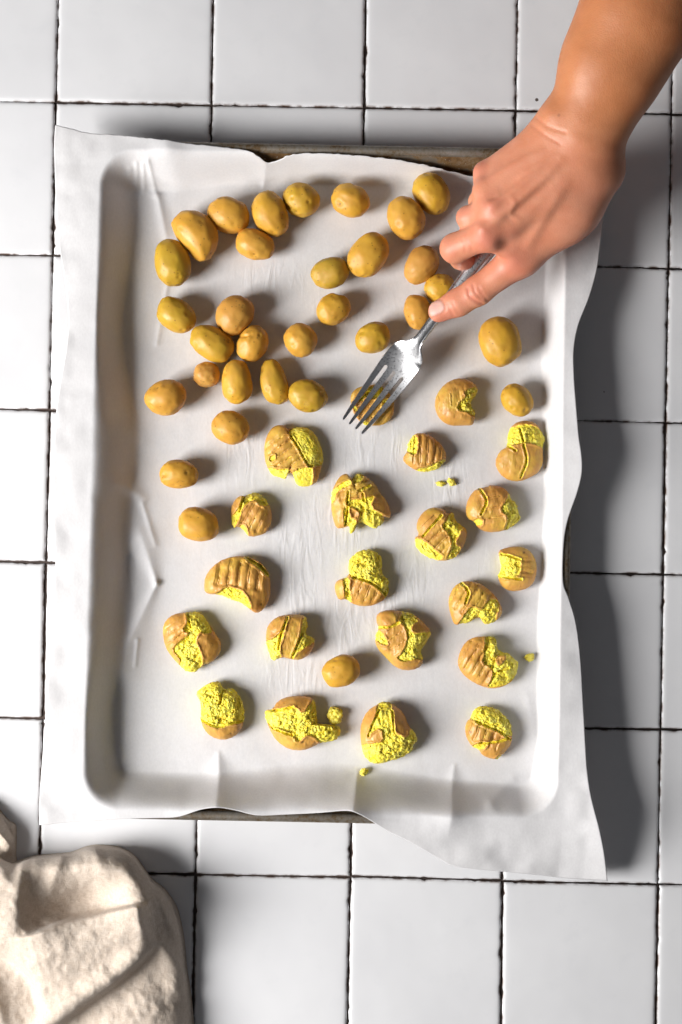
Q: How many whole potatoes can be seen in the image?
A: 32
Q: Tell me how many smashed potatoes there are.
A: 21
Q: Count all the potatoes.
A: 53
